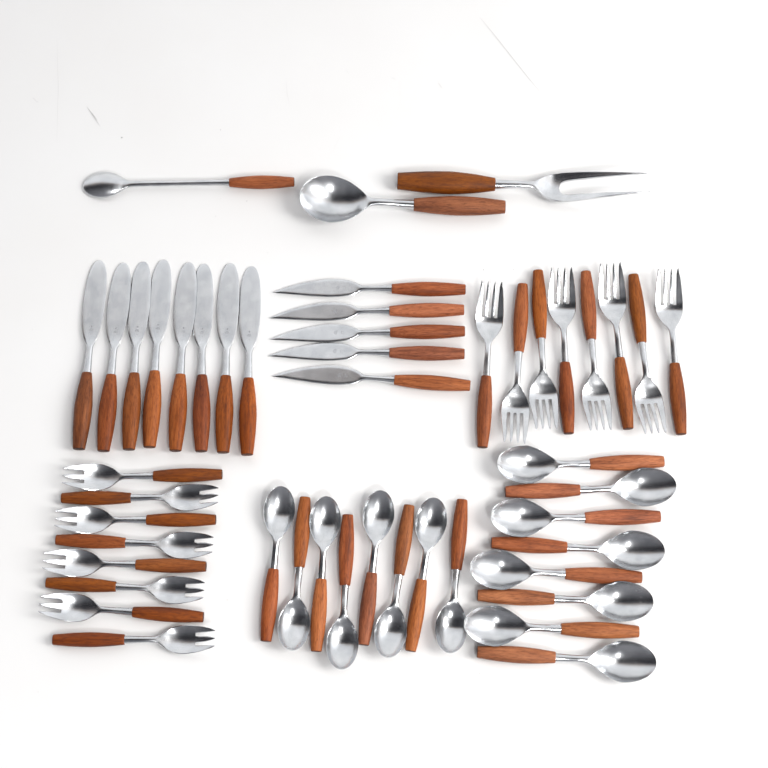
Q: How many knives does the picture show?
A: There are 13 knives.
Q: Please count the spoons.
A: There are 18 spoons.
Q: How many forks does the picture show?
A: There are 17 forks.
